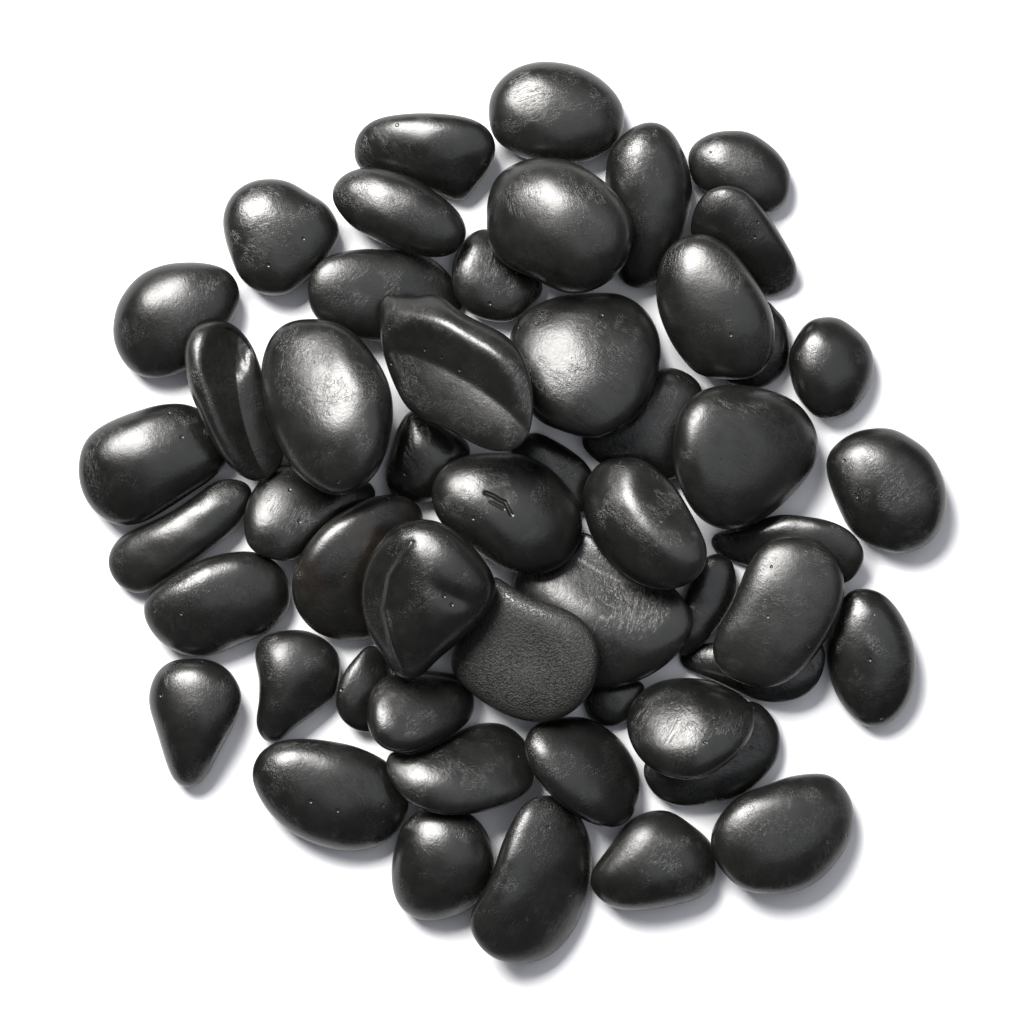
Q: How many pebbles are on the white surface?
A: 52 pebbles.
